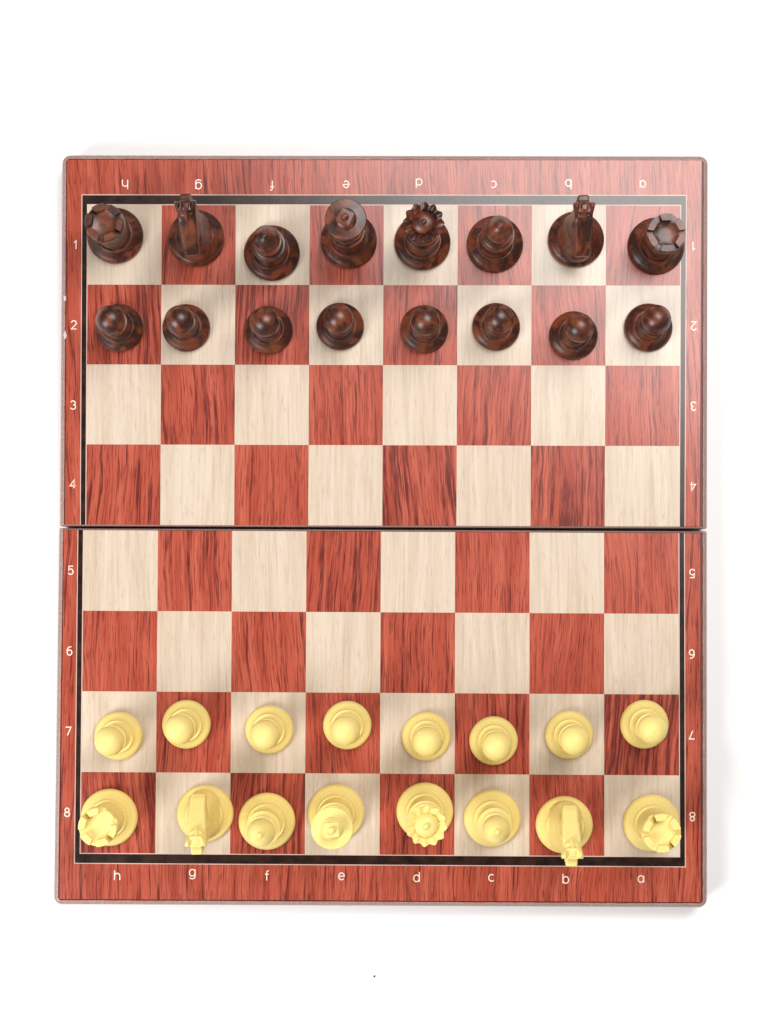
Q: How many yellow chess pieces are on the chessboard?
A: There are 16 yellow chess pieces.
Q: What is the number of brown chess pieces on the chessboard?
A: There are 16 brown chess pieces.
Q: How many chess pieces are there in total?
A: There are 32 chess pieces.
